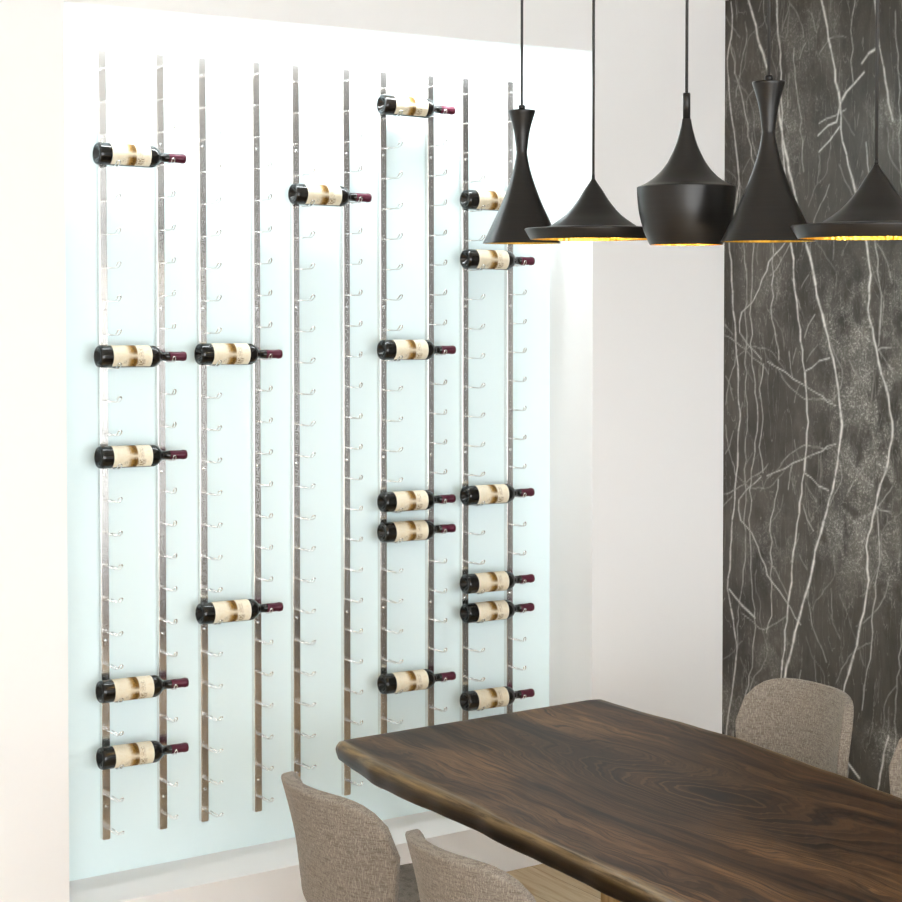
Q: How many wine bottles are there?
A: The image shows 19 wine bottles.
